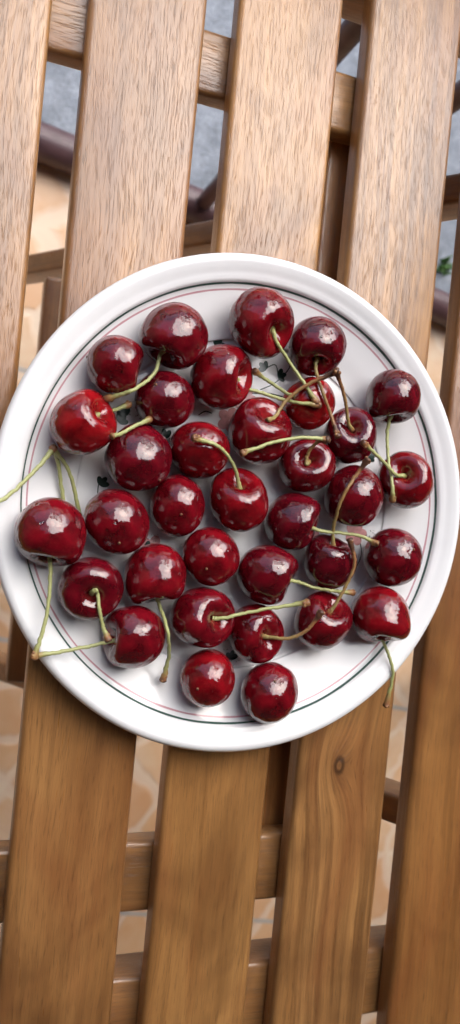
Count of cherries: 34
